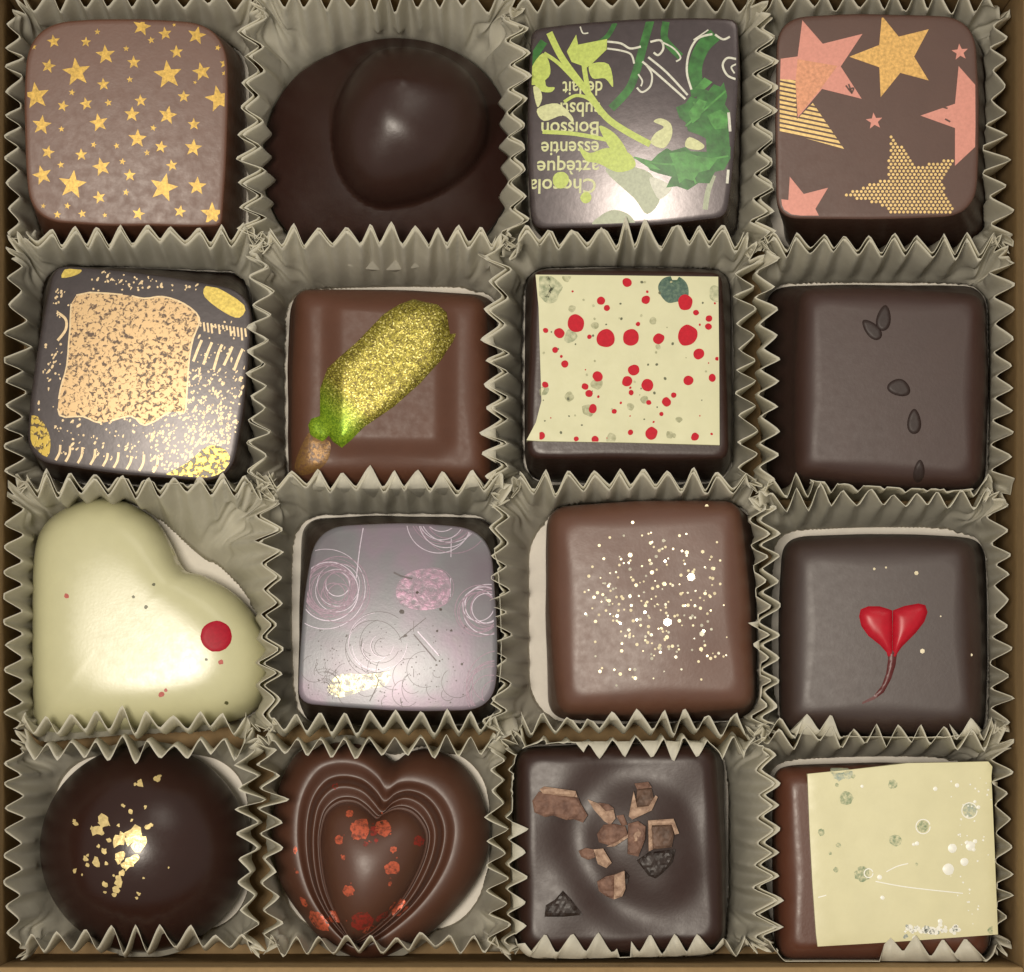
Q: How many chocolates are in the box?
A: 16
